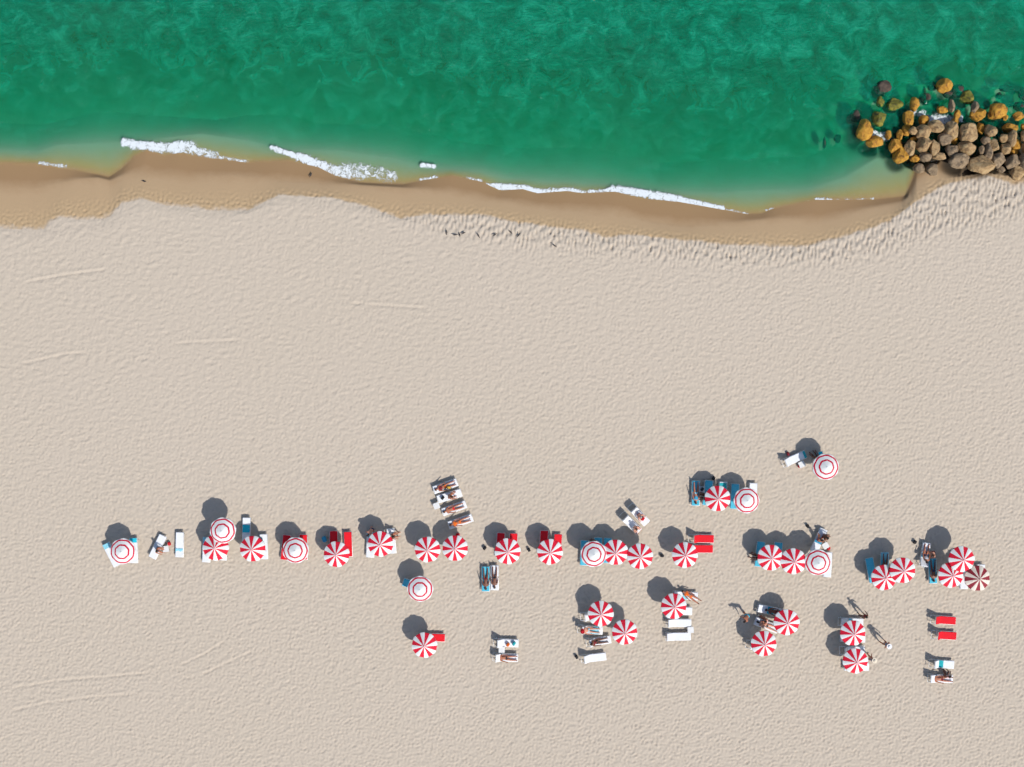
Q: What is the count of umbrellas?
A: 35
